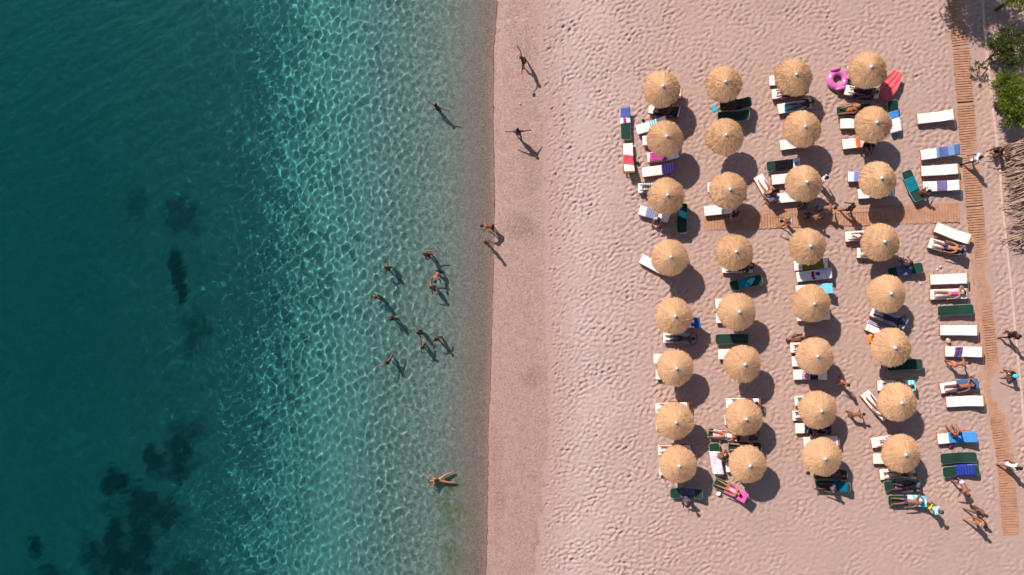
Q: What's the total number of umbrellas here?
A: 32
